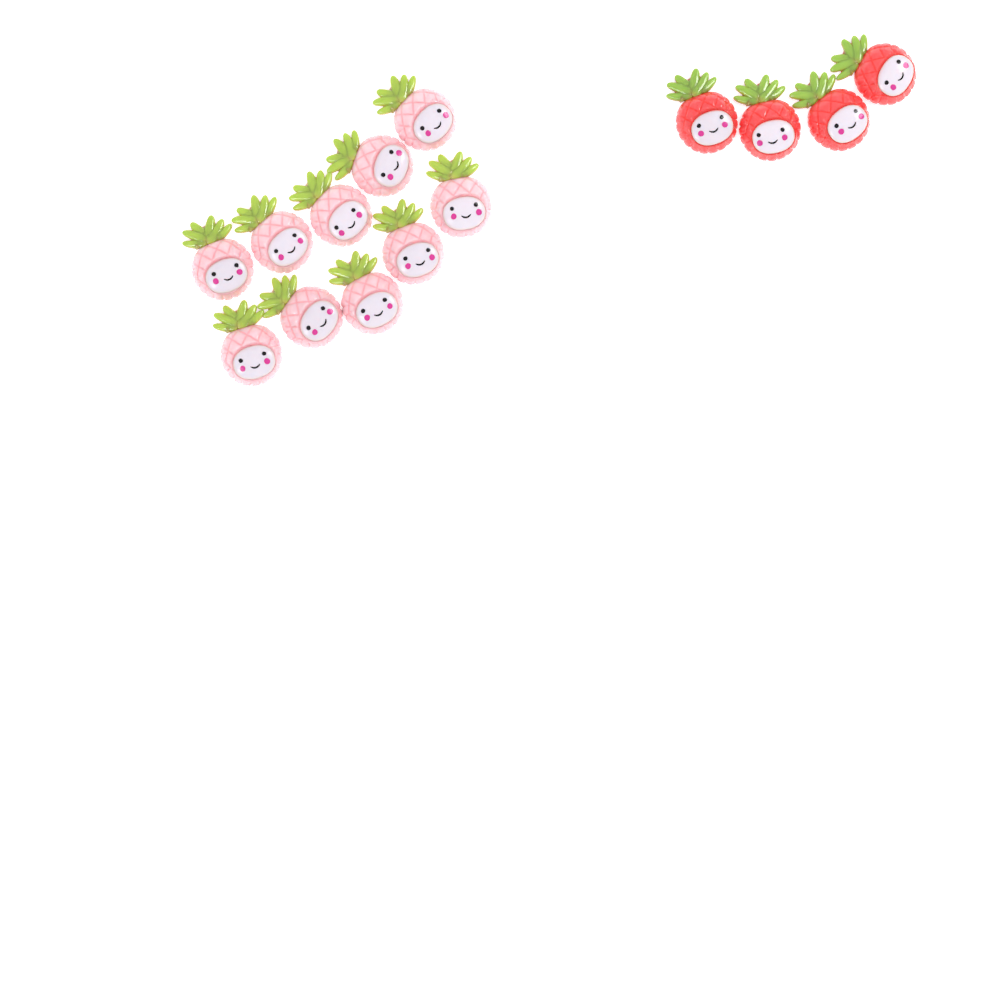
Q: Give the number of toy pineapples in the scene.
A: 14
